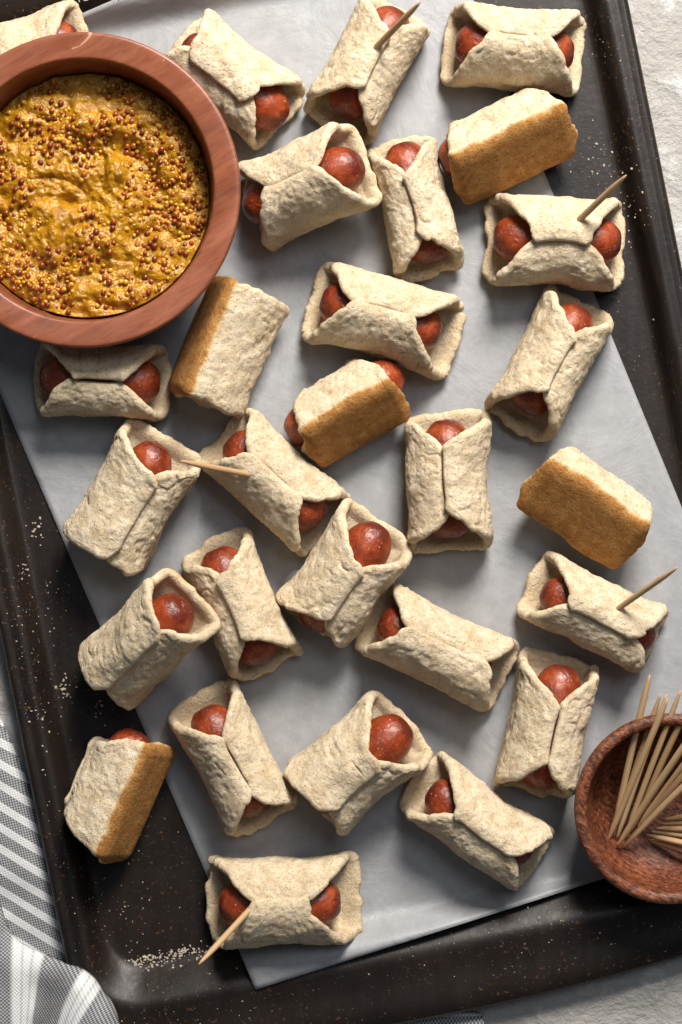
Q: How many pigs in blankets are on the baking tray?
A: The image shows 28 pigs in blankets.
